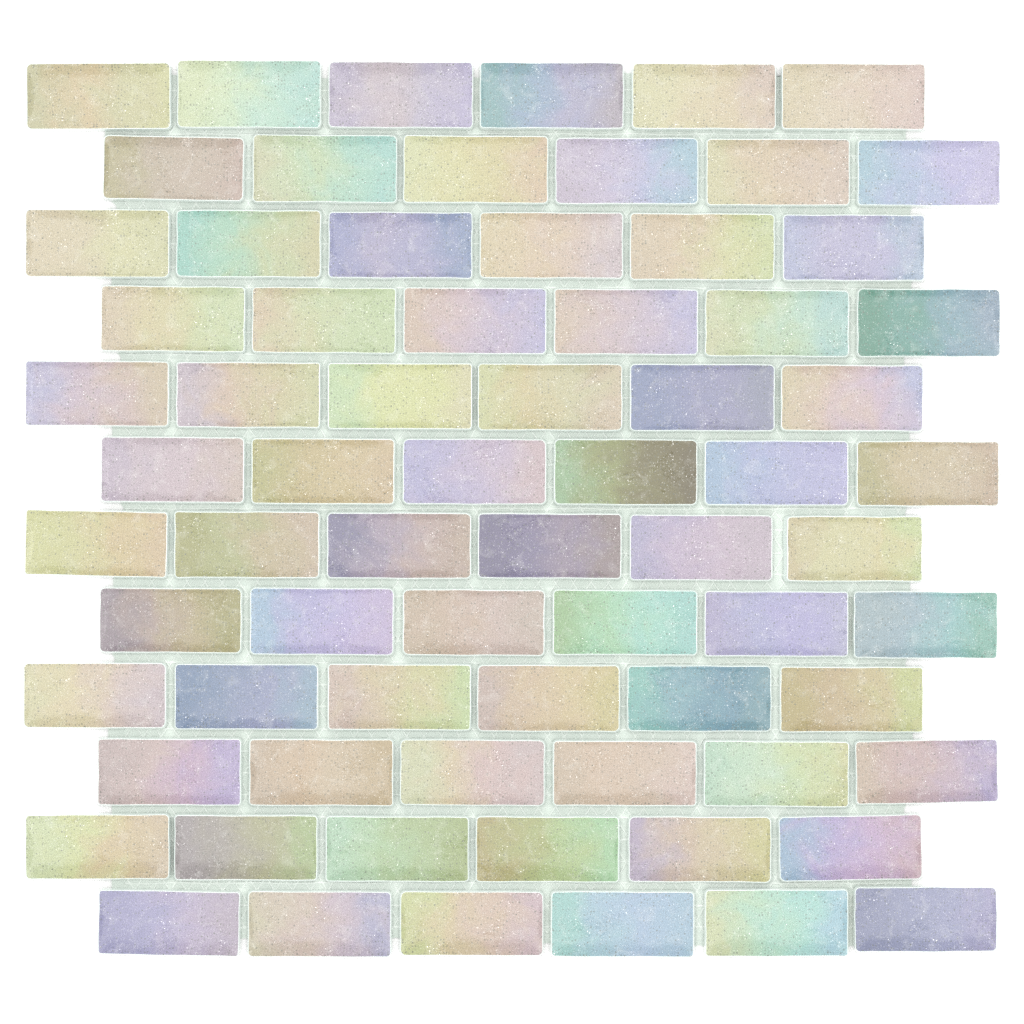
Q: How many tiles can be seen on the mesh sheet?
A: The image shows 72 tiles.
